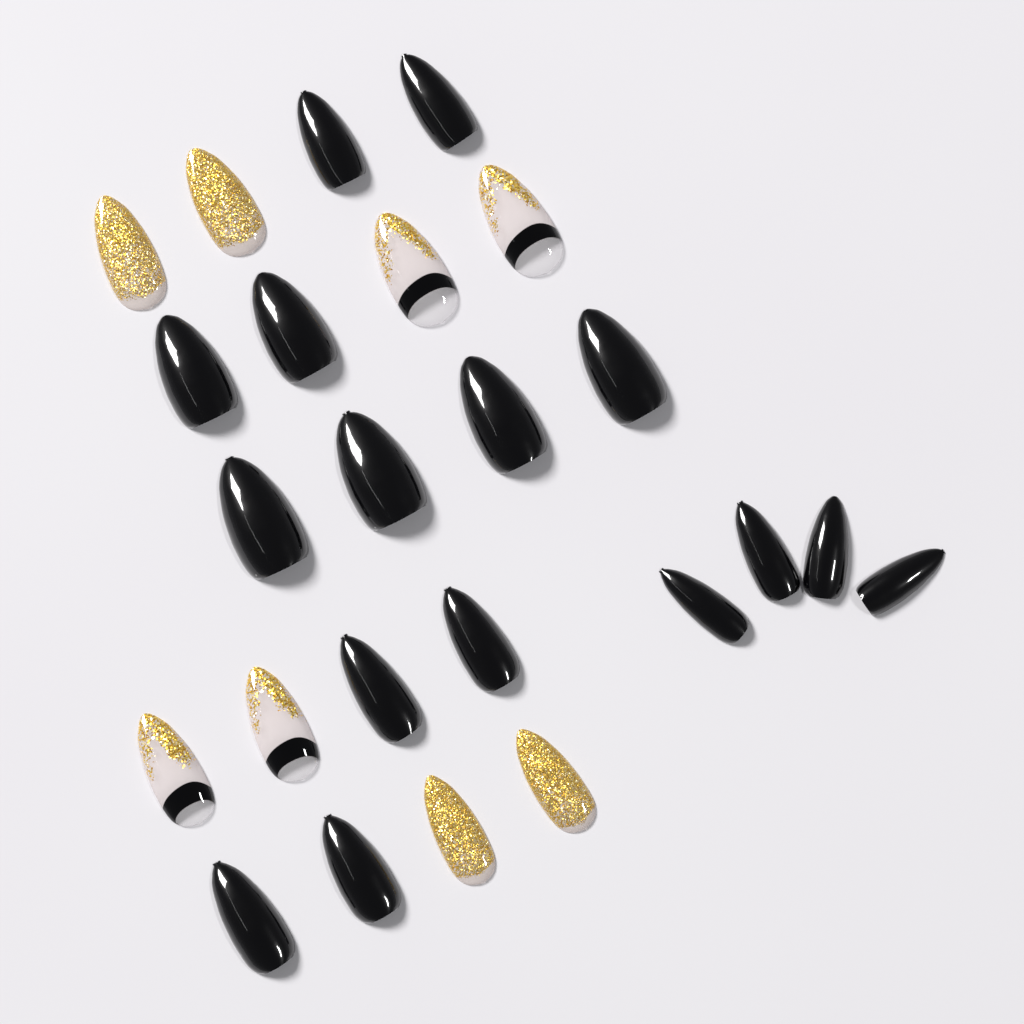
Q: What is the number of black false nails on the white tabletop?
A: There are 16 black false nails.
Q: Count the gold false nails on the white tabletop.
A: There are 4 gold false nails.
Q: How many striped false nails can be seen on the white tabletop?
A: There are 4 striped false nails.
